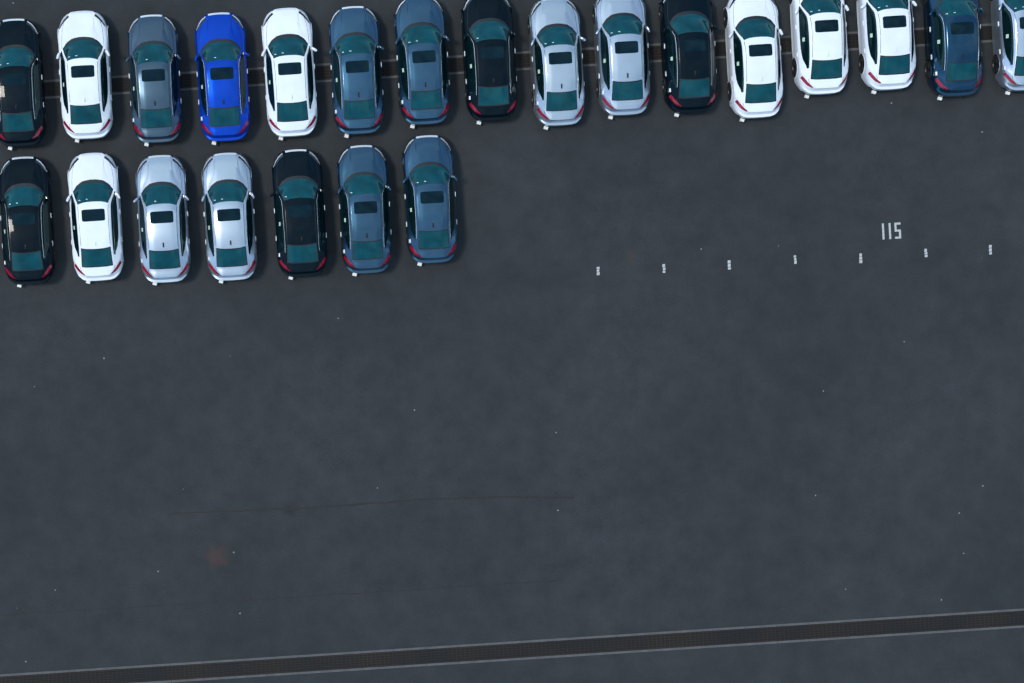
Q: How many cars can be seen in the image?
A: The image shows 23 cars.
